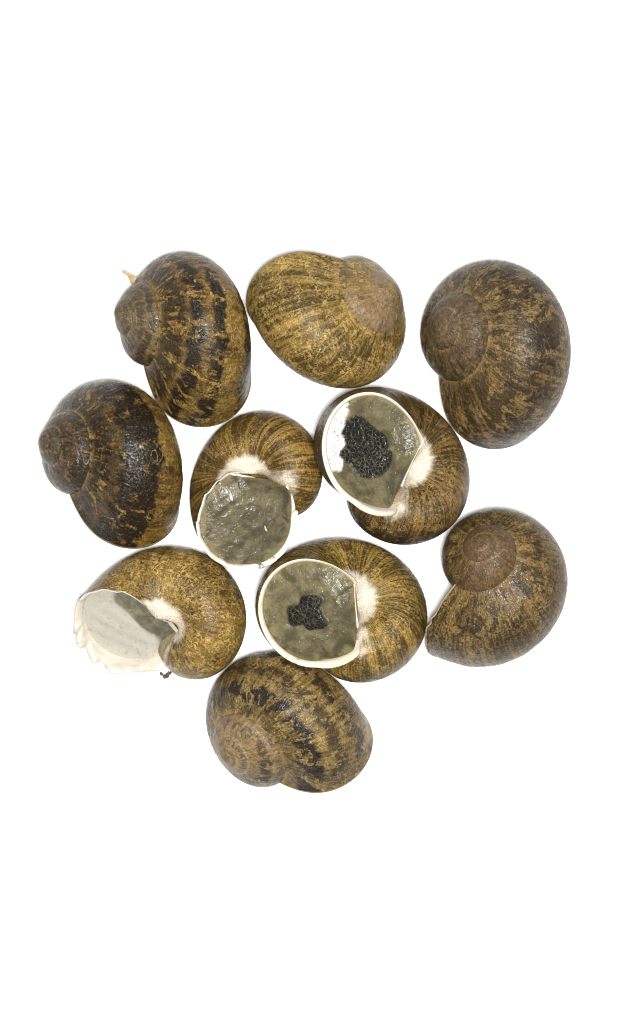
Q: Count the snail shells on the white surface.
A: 10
